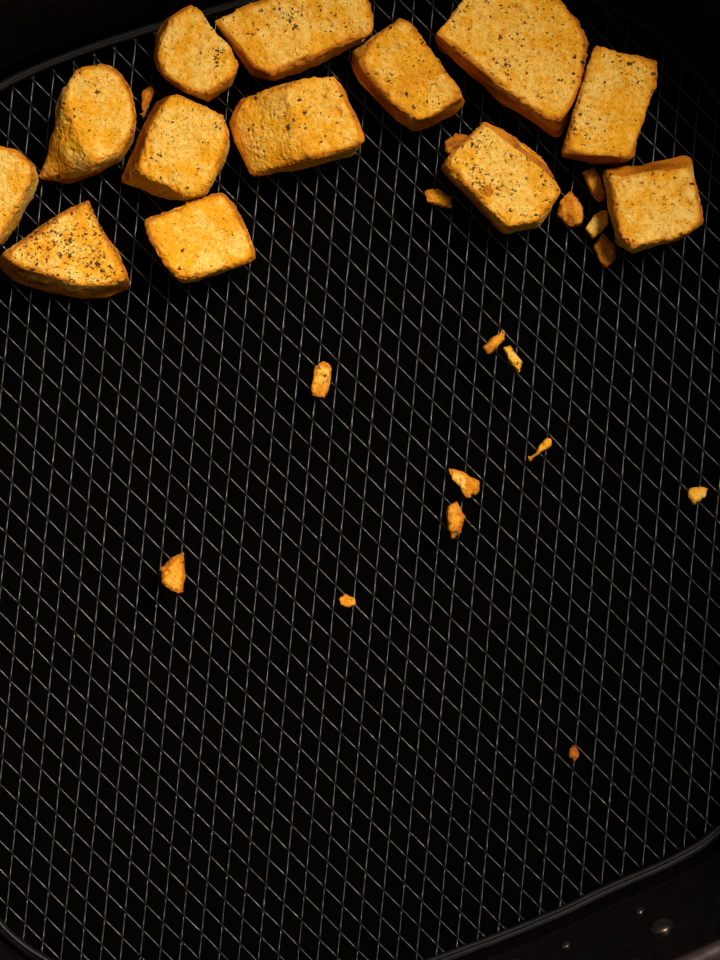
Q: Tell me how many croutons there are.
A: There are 13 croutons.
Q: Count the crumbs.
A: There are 17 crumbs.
